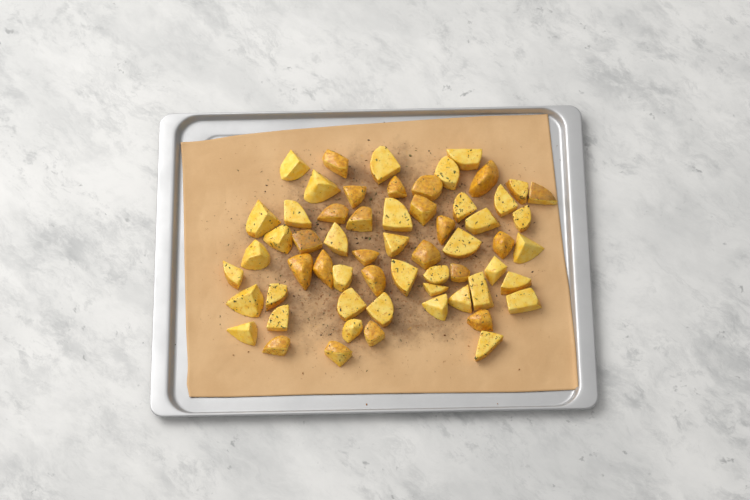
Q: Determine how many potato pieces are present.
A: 60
